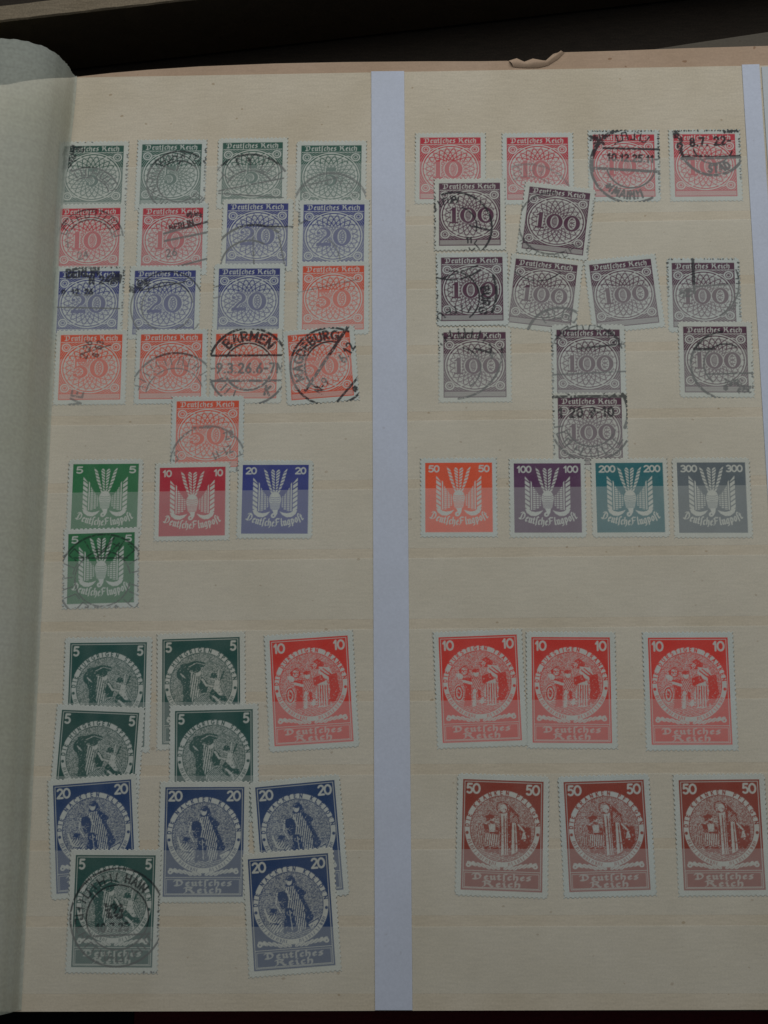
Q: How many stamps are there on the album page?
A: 55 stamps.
